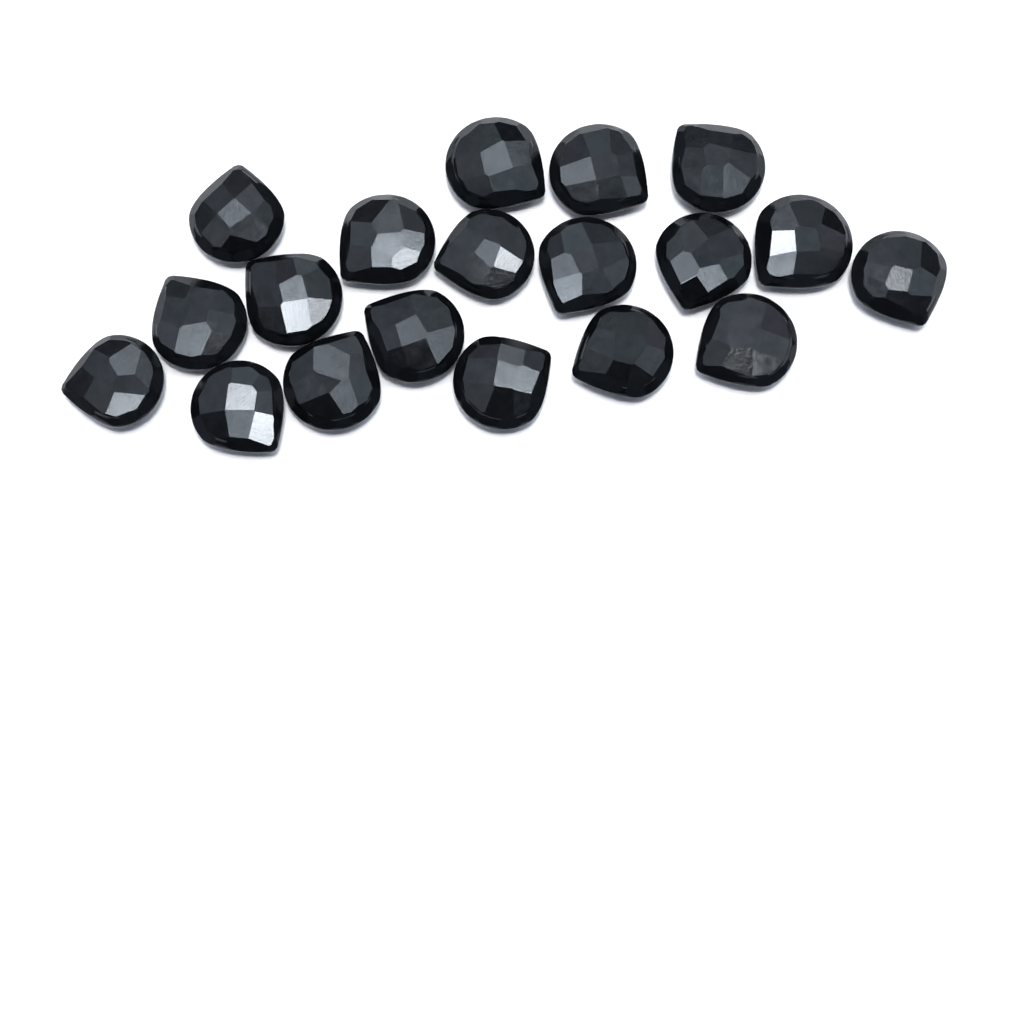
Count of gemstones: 19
